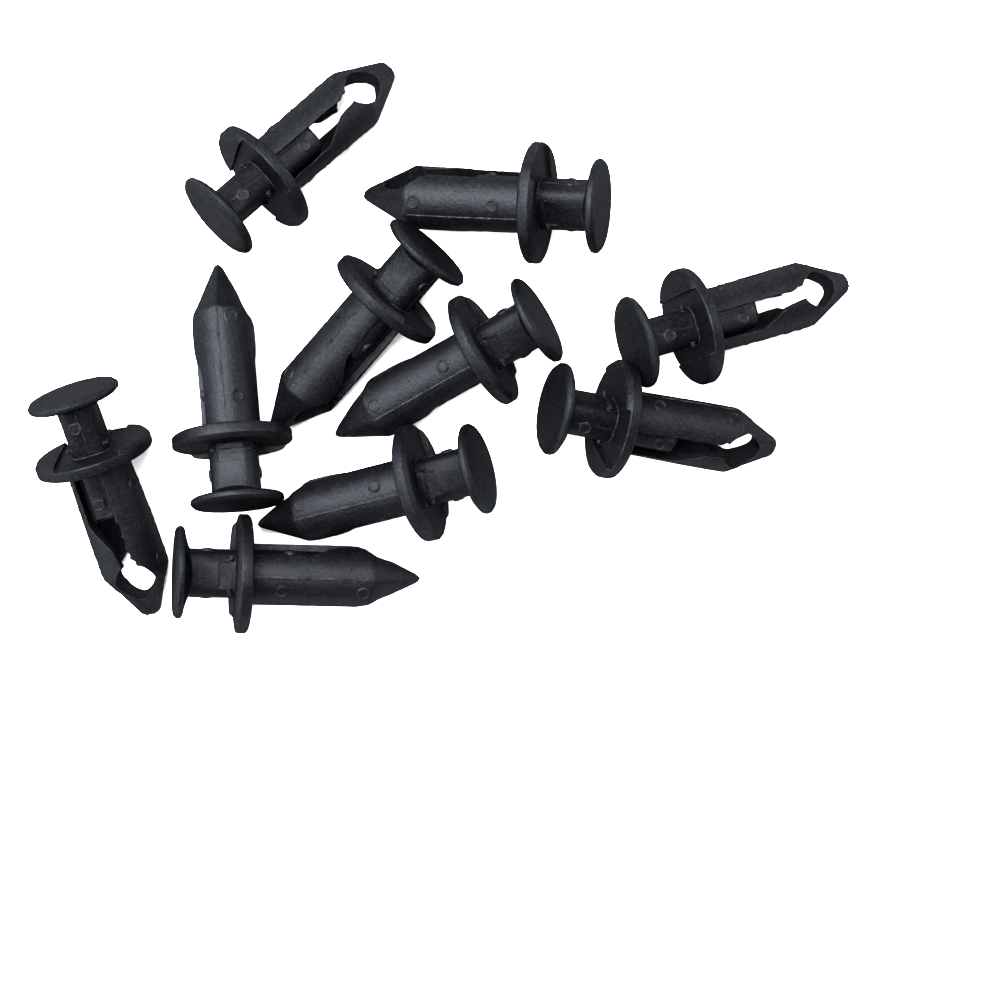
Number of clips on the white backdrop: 10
